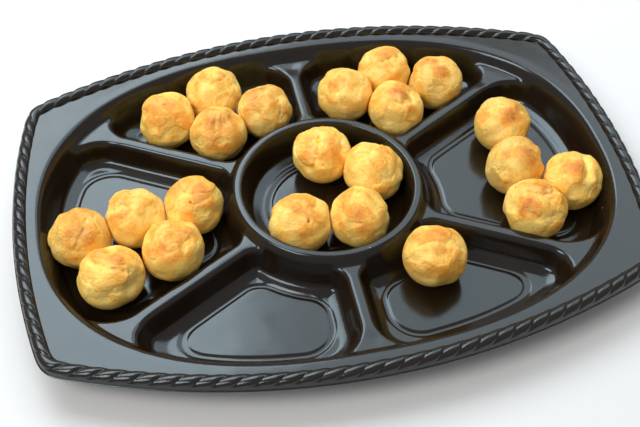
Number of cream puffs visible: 22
